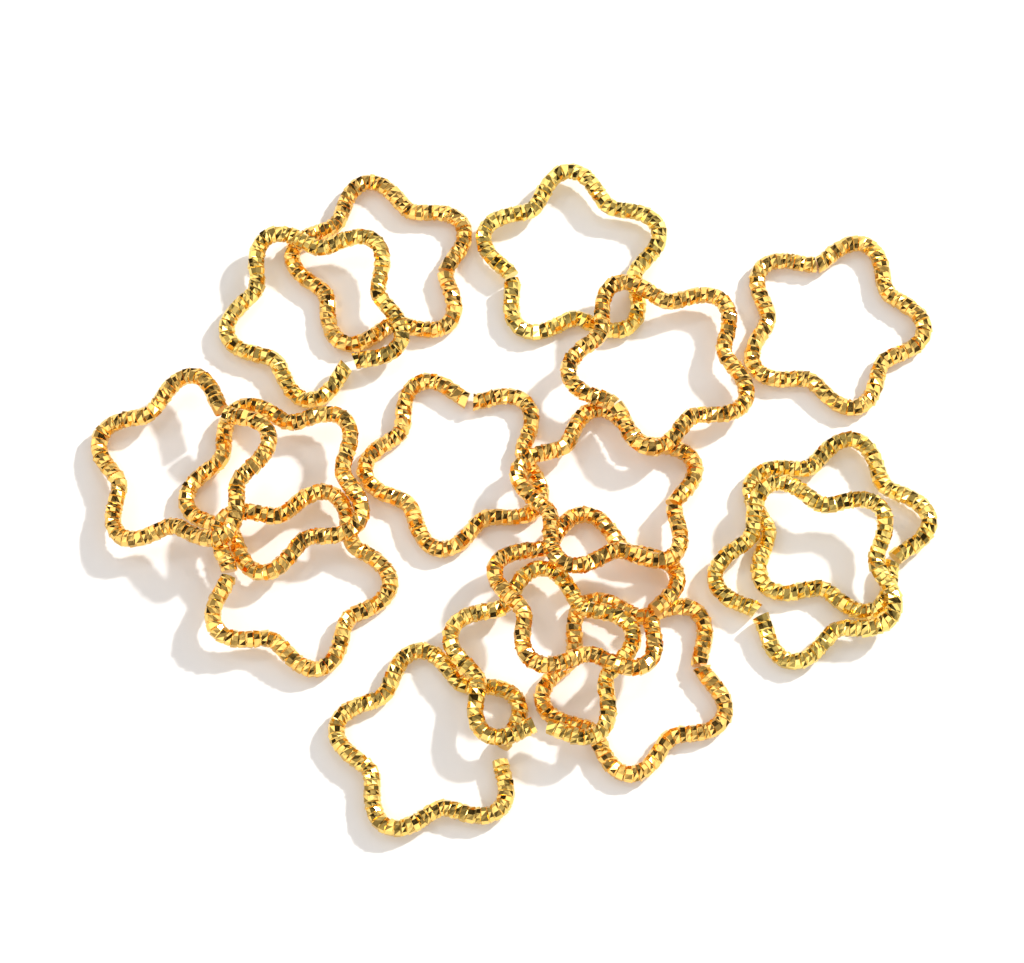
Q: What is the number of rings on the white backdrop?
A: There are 16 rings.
